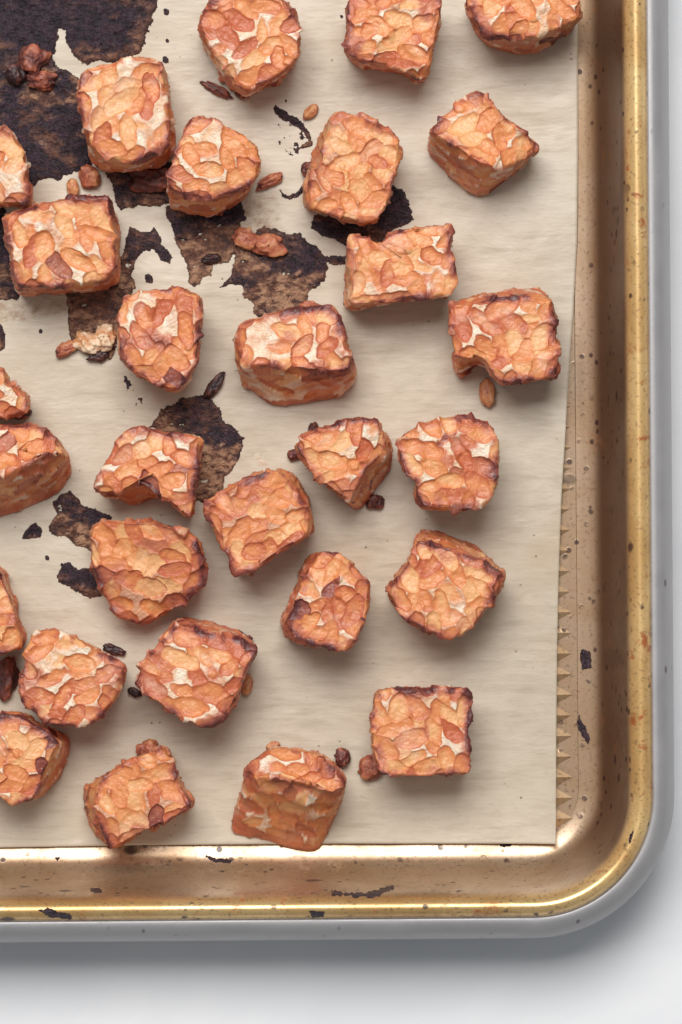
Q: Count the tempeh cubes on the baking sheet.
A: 29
